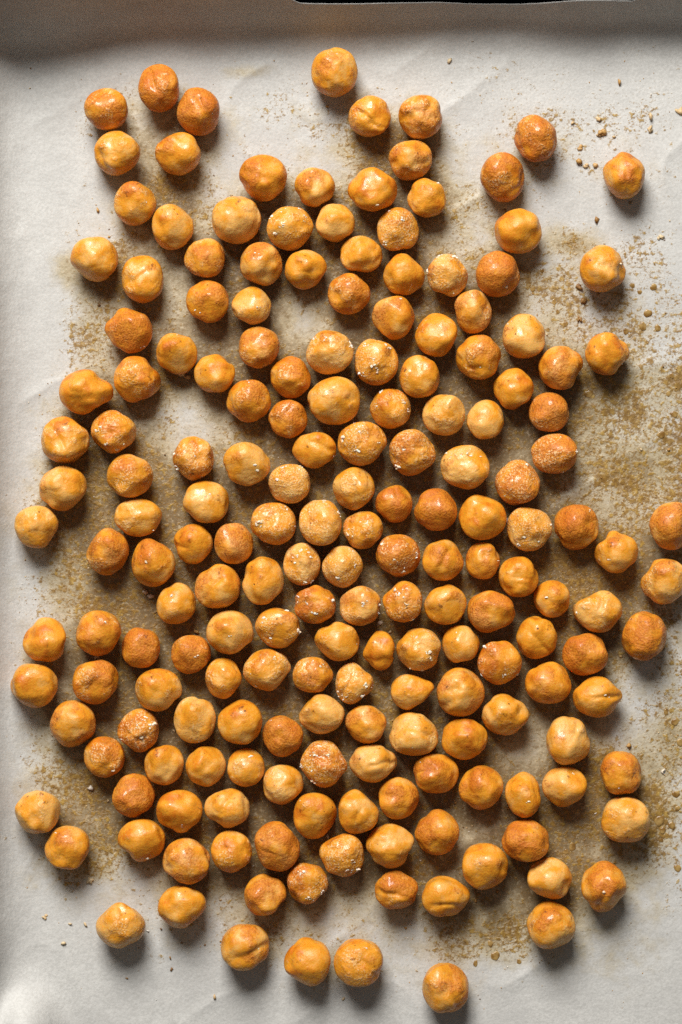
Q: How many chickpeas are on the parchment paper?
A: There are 188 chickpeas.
